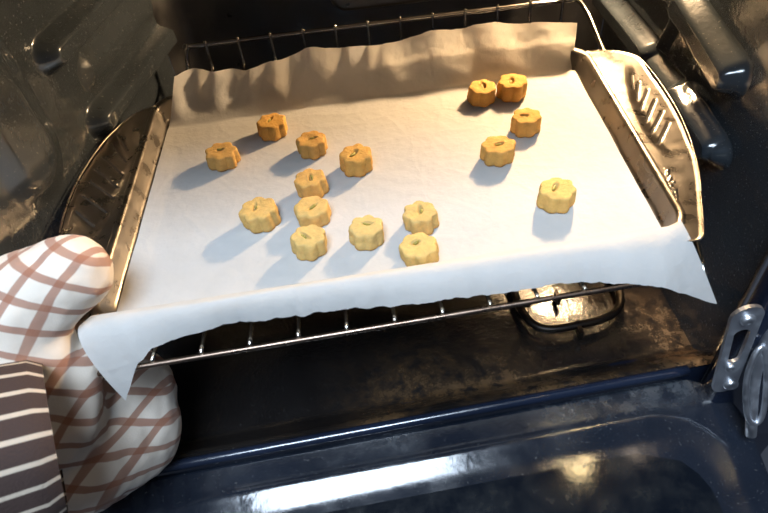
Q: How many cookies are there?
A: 16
